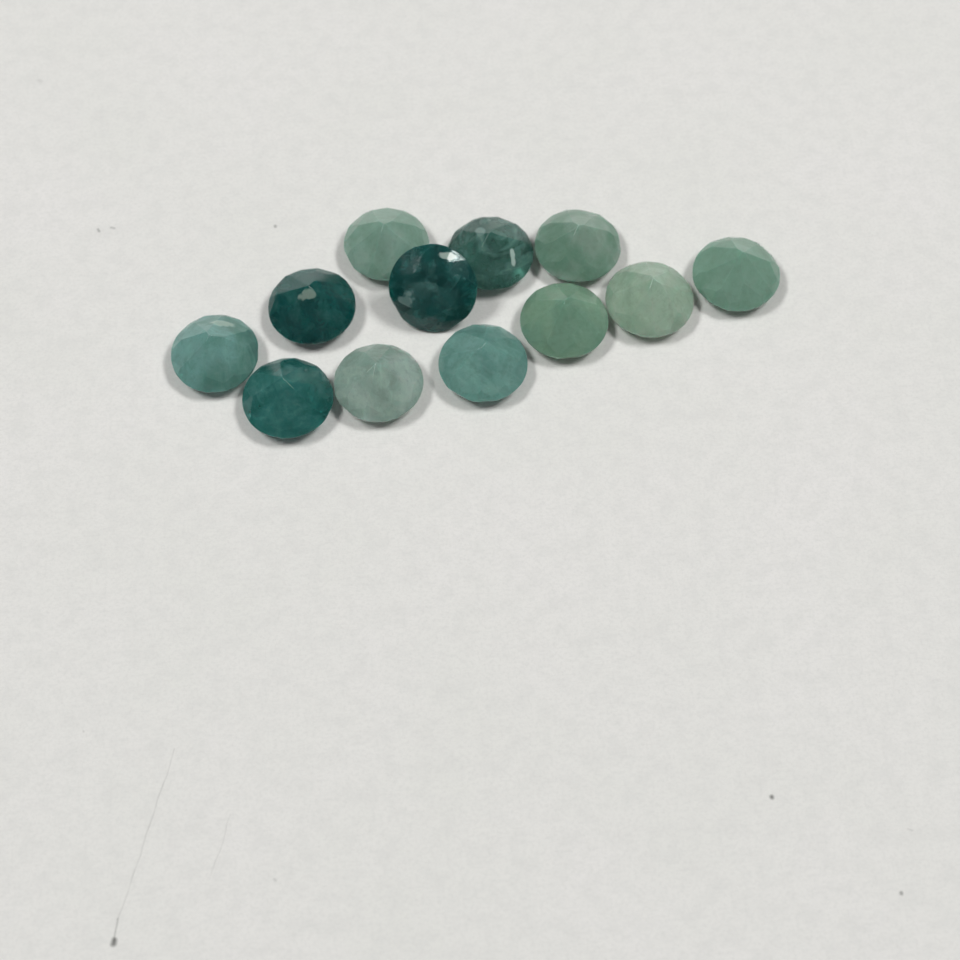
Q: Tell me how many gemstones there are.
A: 12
